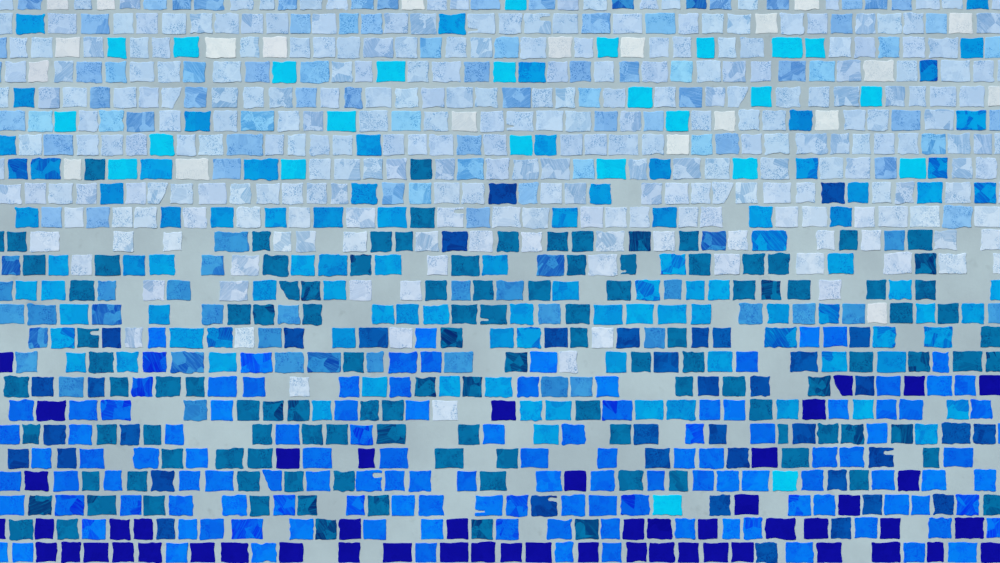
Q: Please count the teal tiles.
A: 117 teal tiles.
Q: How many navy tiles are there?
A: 52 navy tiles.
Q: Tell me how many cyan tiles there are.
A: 25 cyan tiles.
